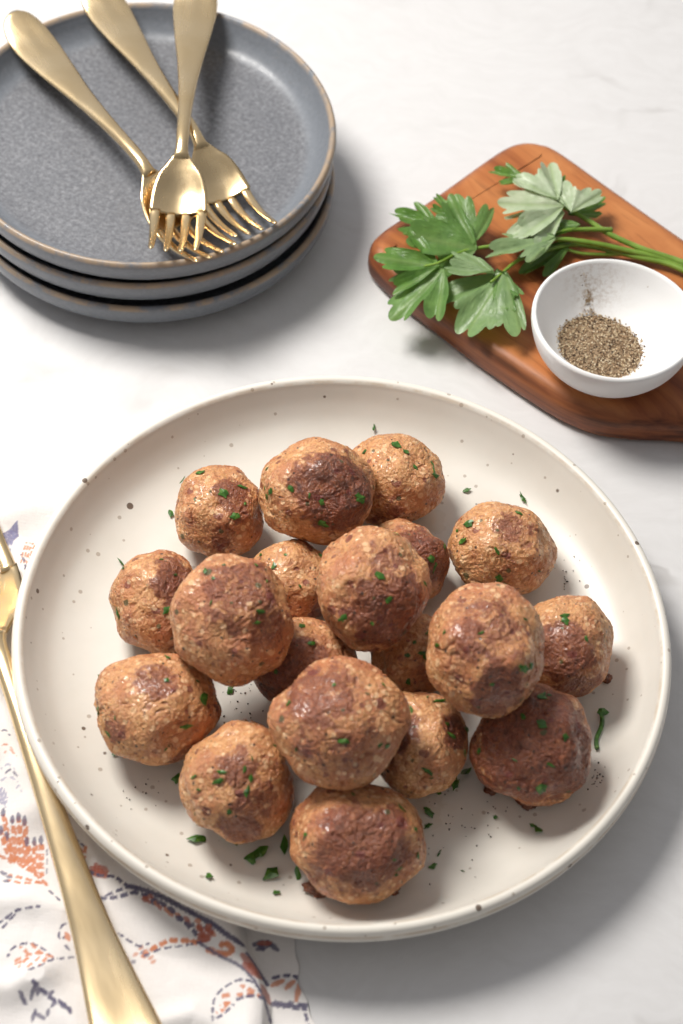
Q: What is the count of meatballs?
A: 19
